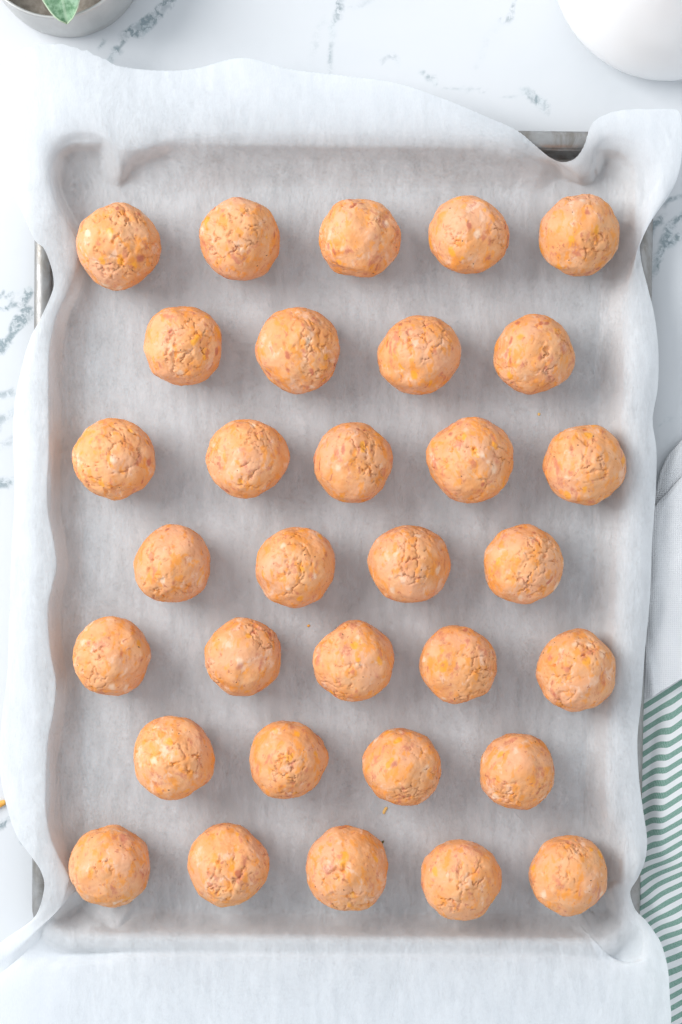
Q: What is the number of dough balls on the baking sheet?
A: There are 32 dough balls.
